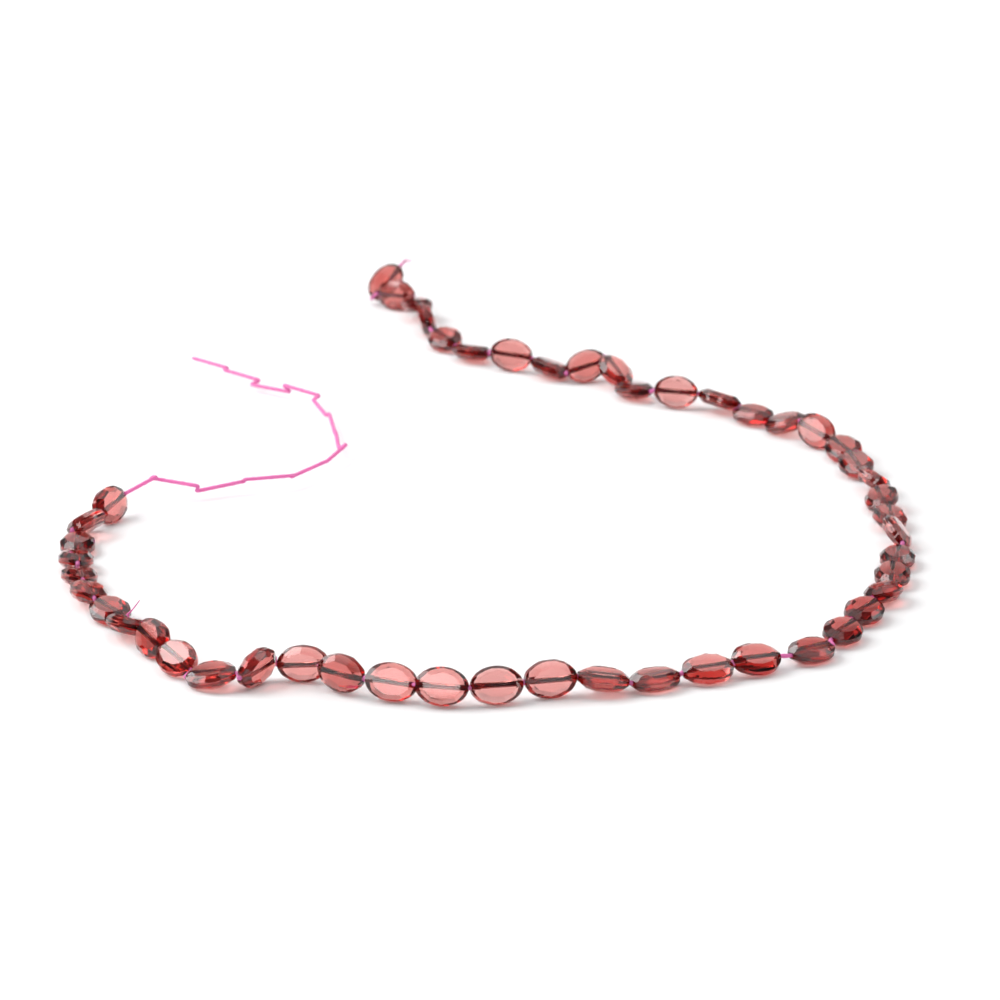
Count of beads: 50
